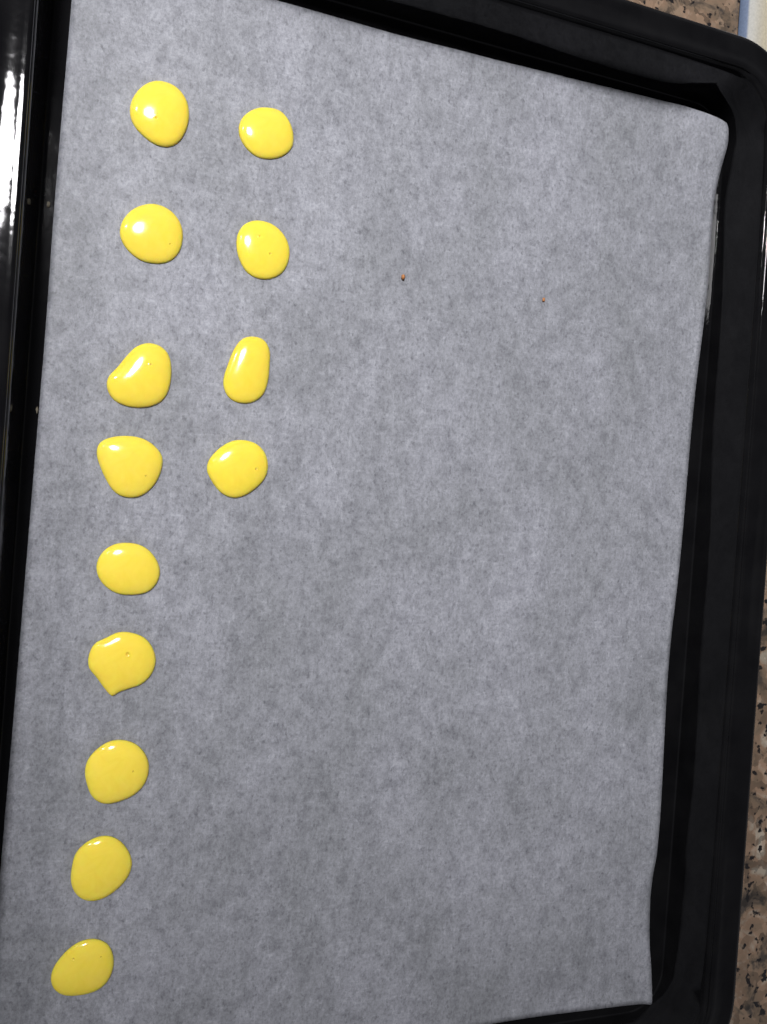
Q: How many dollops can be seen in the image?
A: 13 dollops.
